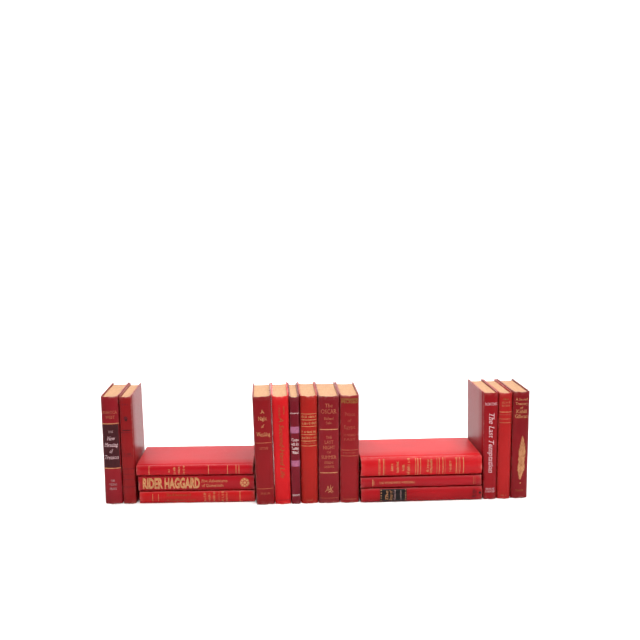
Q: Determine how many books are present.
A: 17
